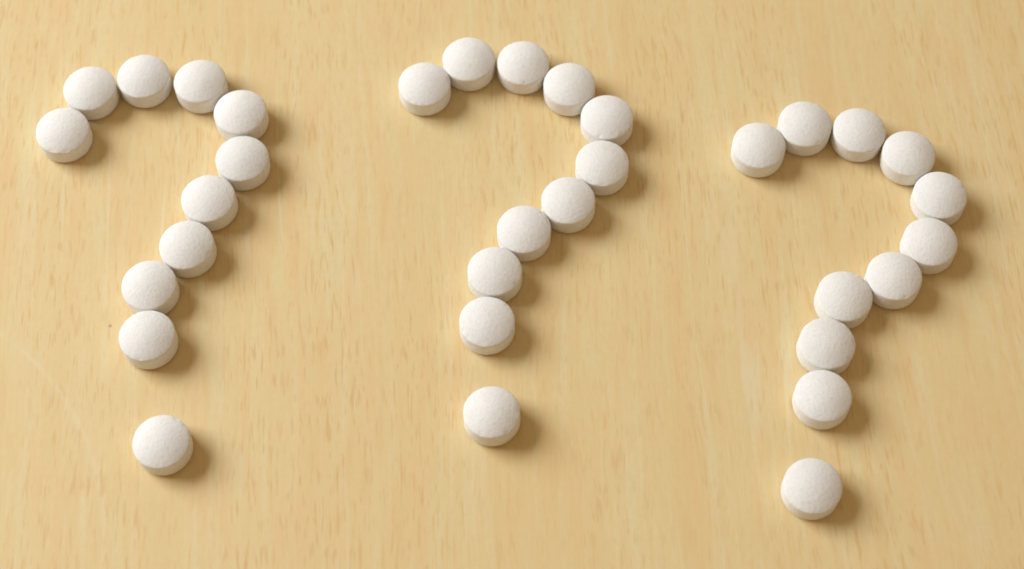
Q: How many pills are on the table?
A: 33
